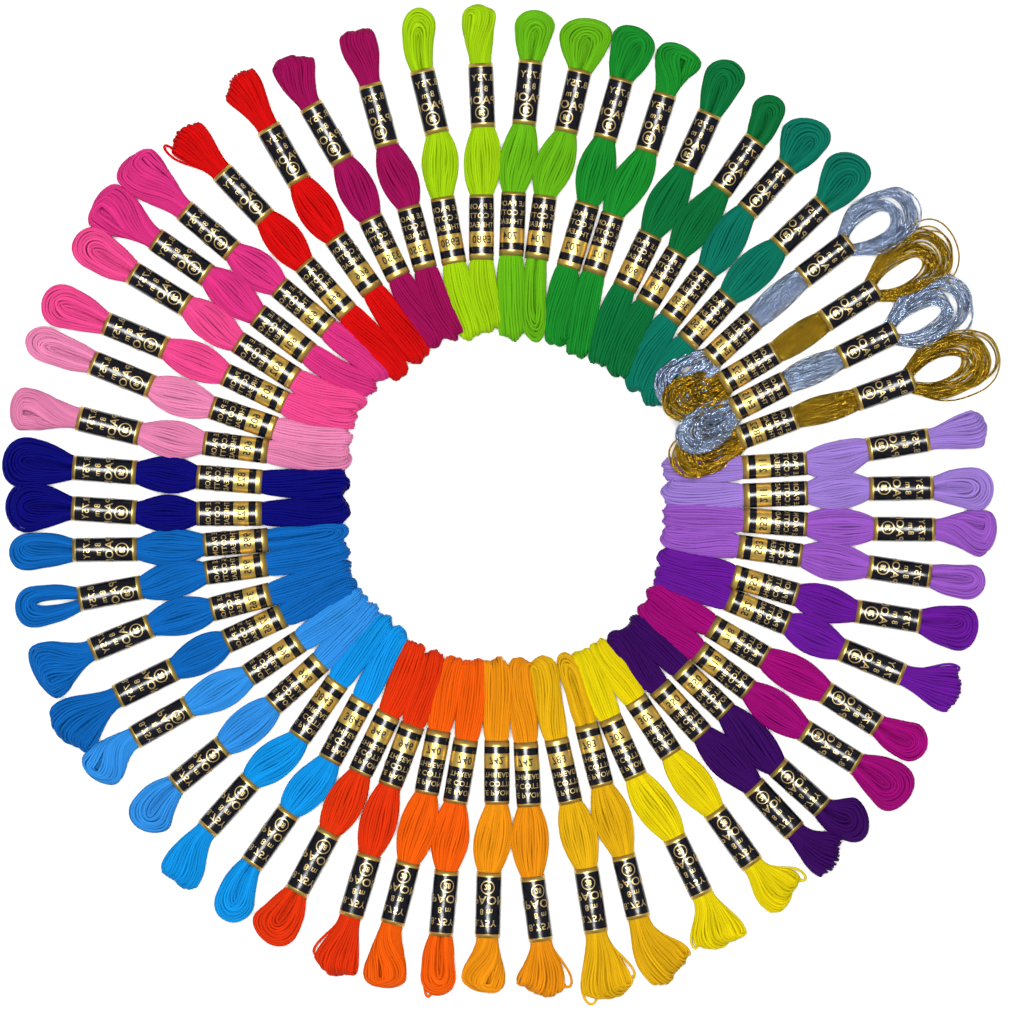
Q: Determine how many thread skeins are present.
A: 54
